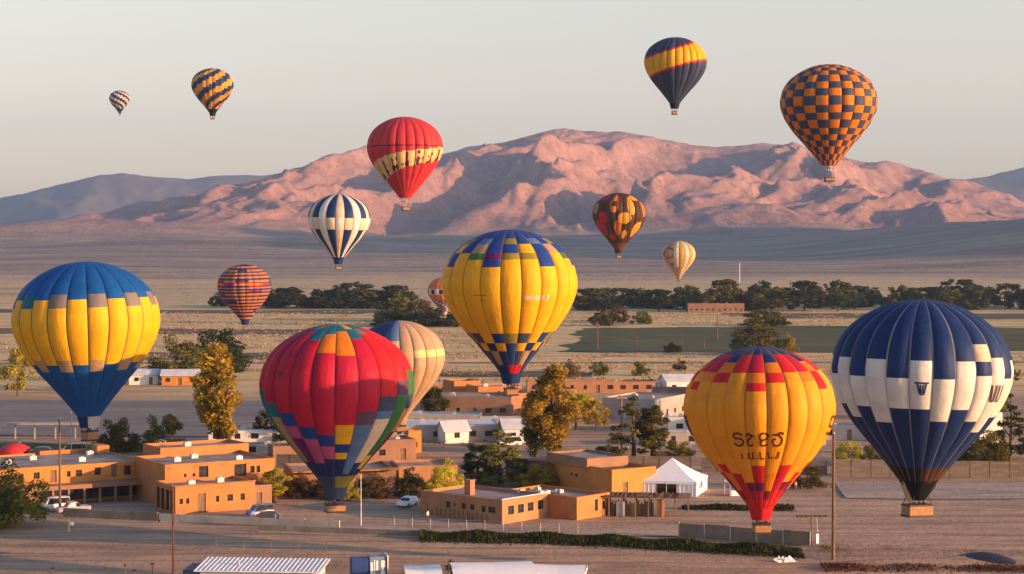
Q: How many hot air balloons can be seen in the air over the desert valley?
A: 16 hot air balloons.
